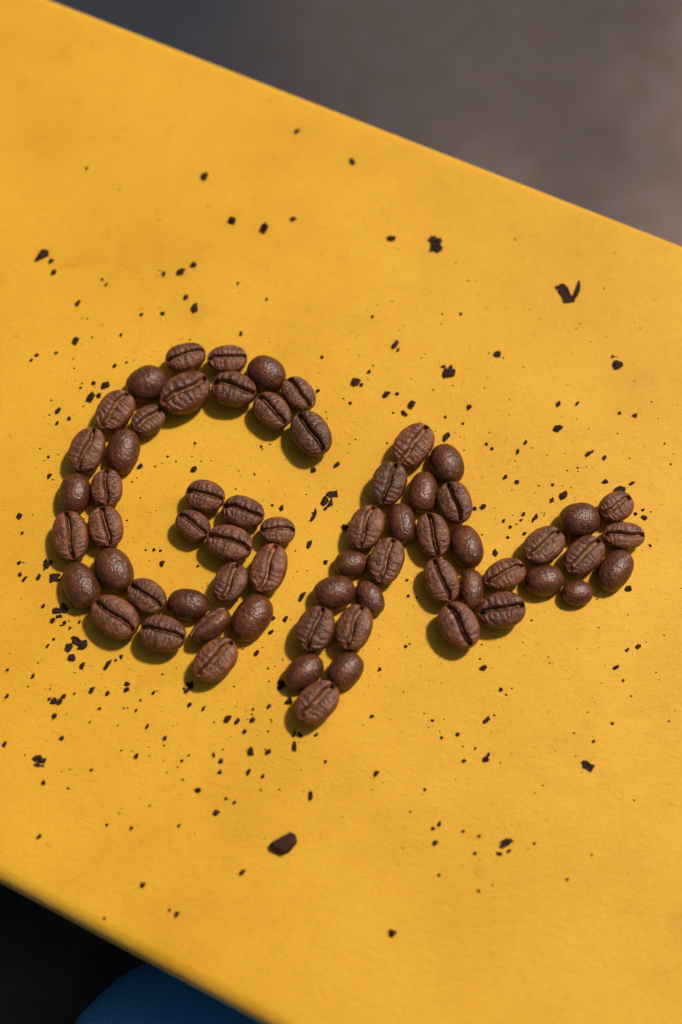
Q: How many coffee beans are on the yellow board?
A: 64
